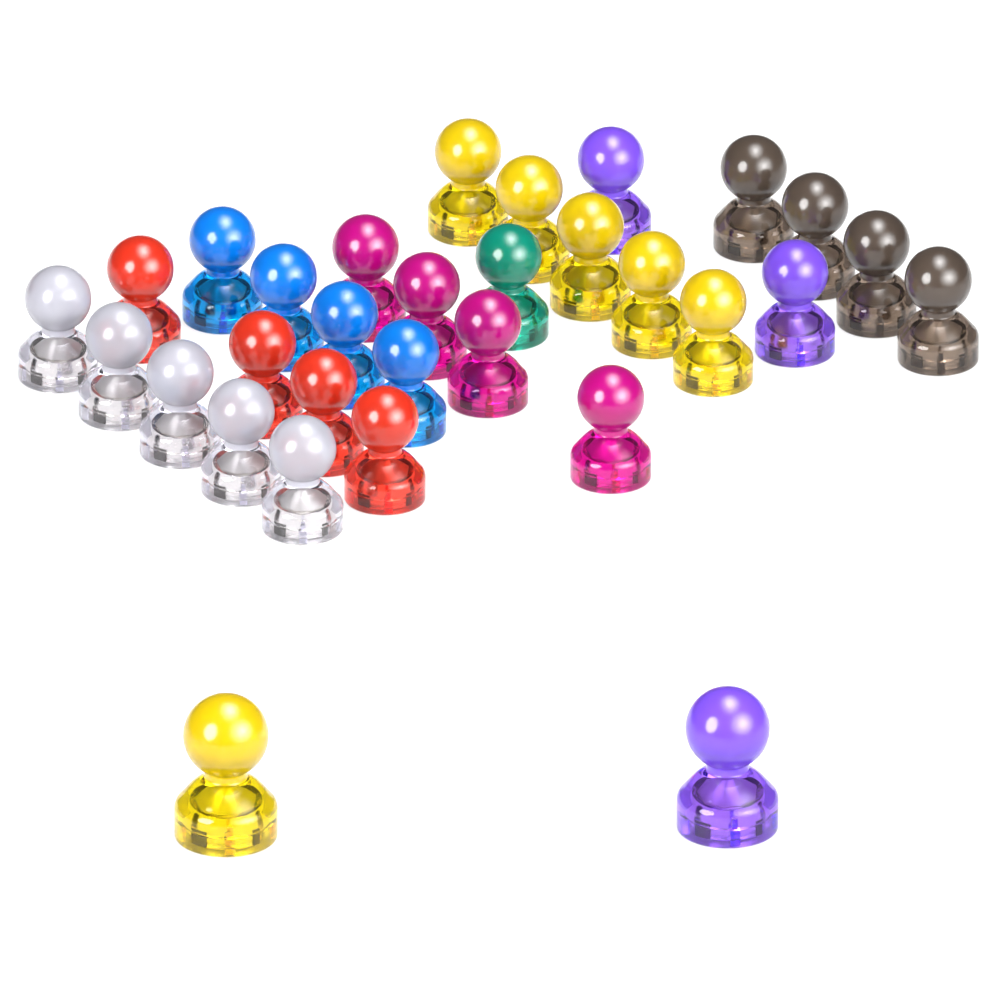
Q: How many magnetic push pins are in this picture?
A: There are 31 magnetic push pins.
